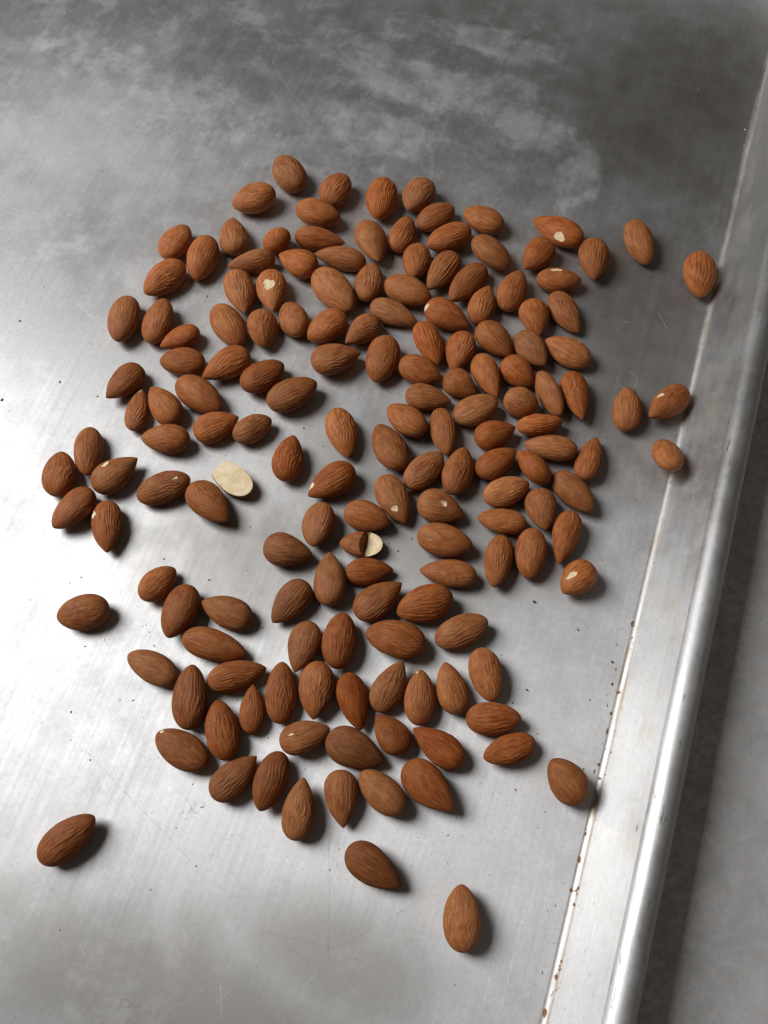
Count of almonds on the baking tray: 160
